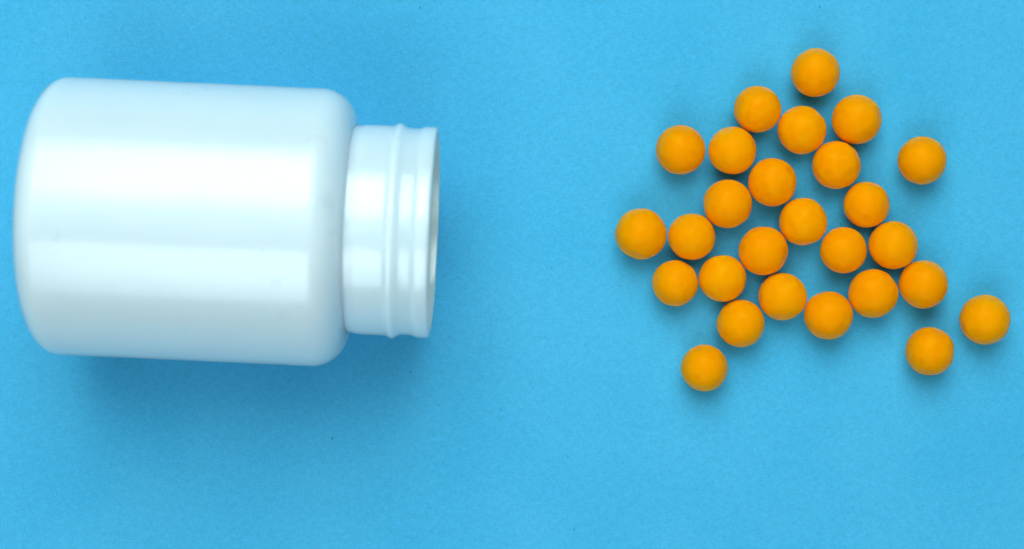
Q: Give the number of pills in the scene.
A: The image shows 27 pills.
